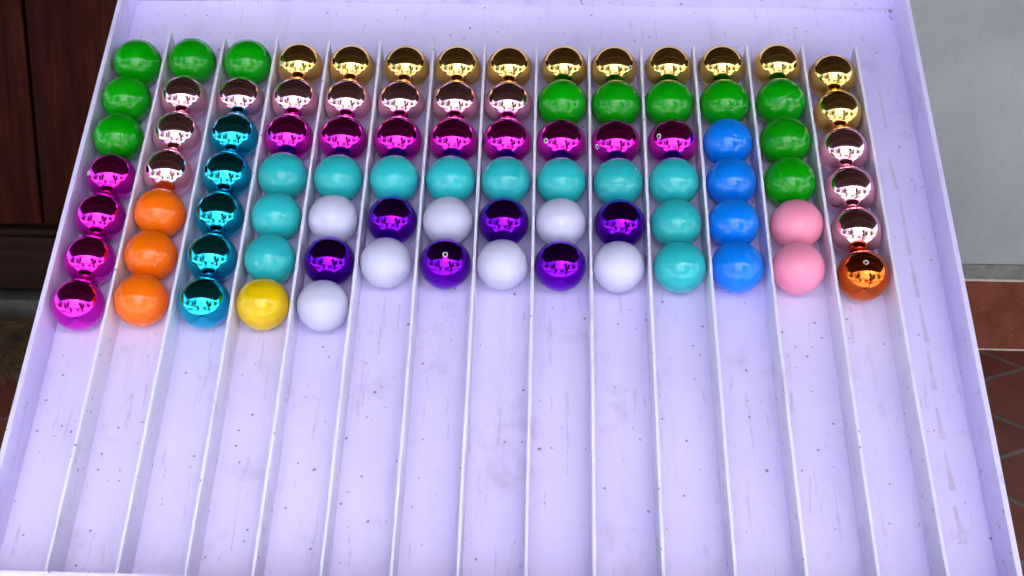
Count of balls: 89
